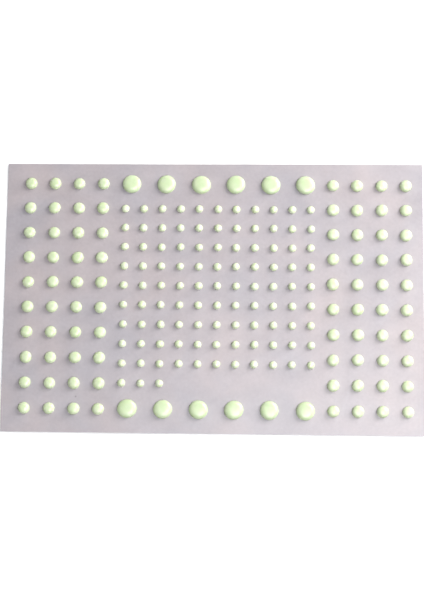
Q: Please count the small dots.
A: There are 102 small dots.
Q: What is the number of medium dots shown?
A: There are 80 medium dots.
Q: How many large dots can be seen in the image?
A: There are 12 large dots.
